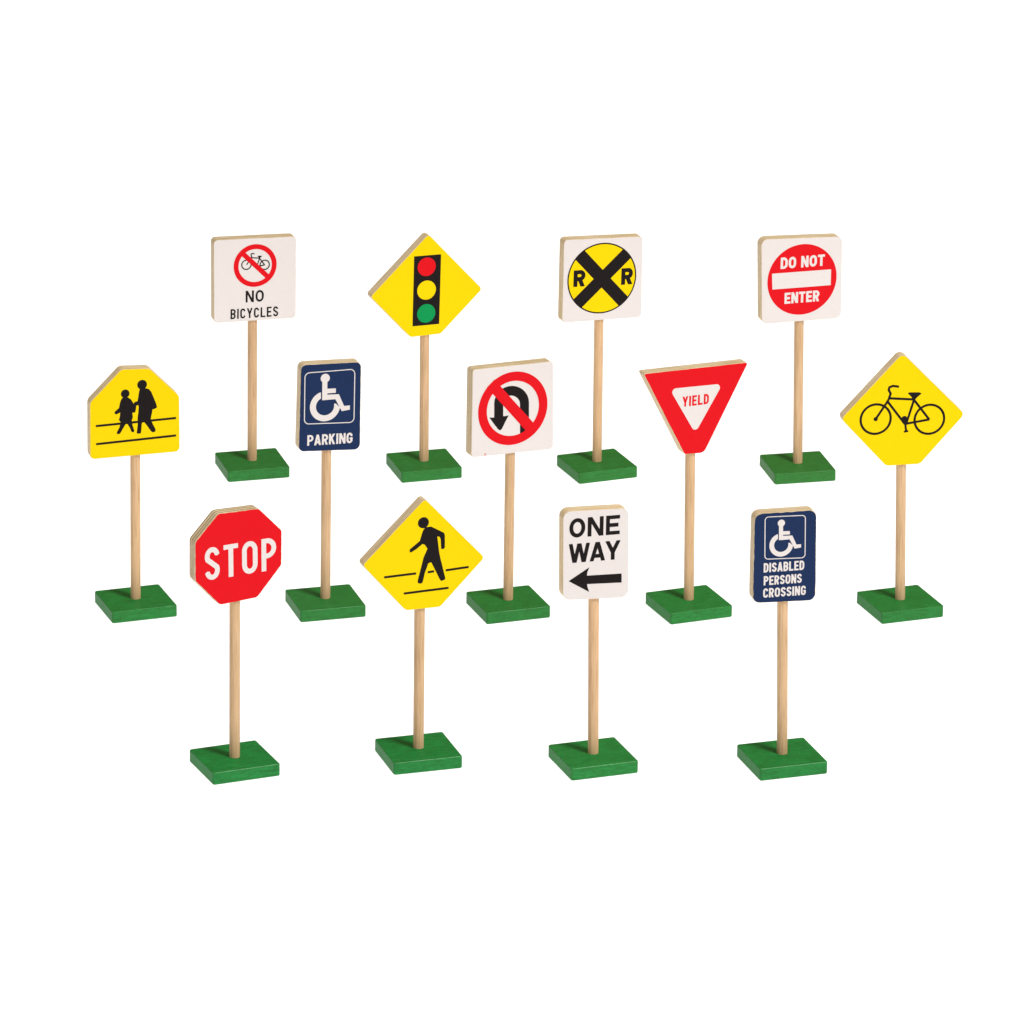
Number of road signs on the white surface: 13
